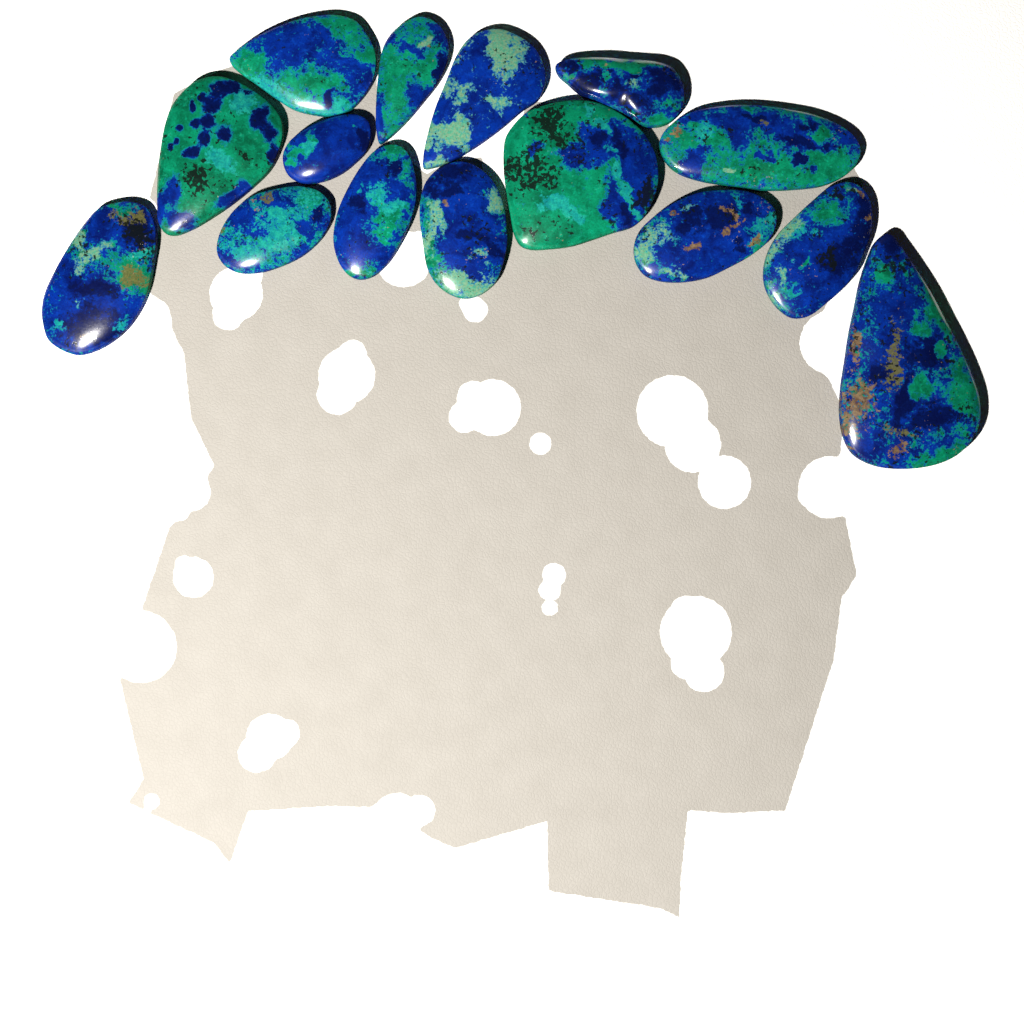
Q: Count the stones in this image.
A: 15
